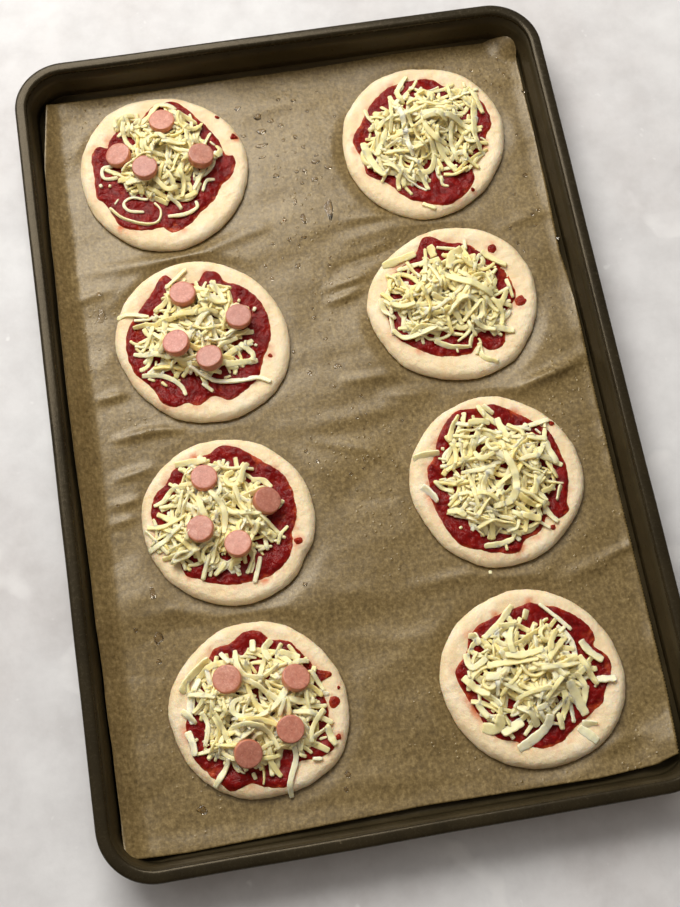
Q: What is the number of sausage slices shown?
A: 16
